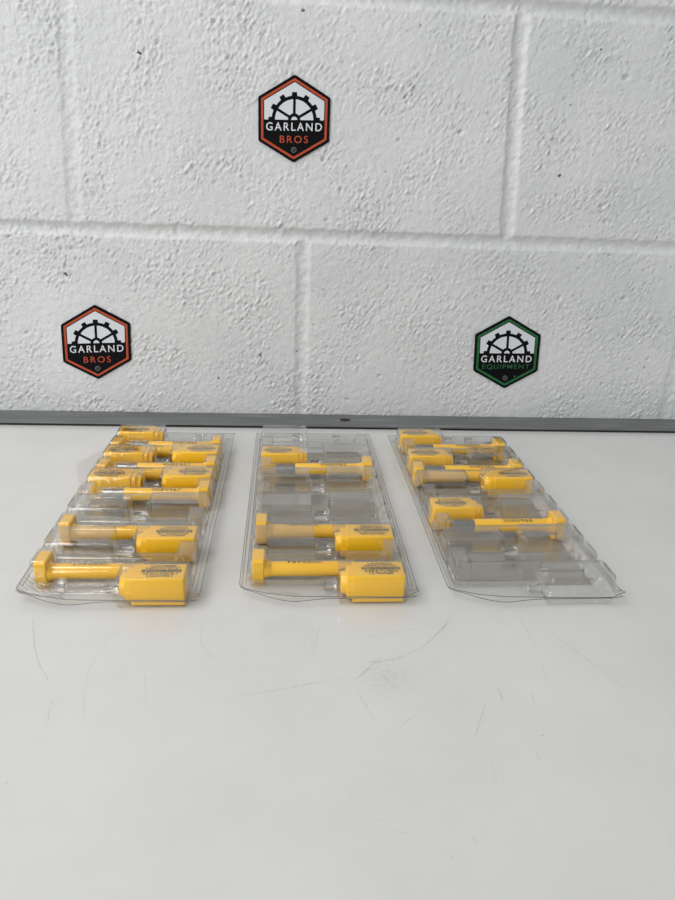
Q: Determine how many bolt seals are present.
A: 14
